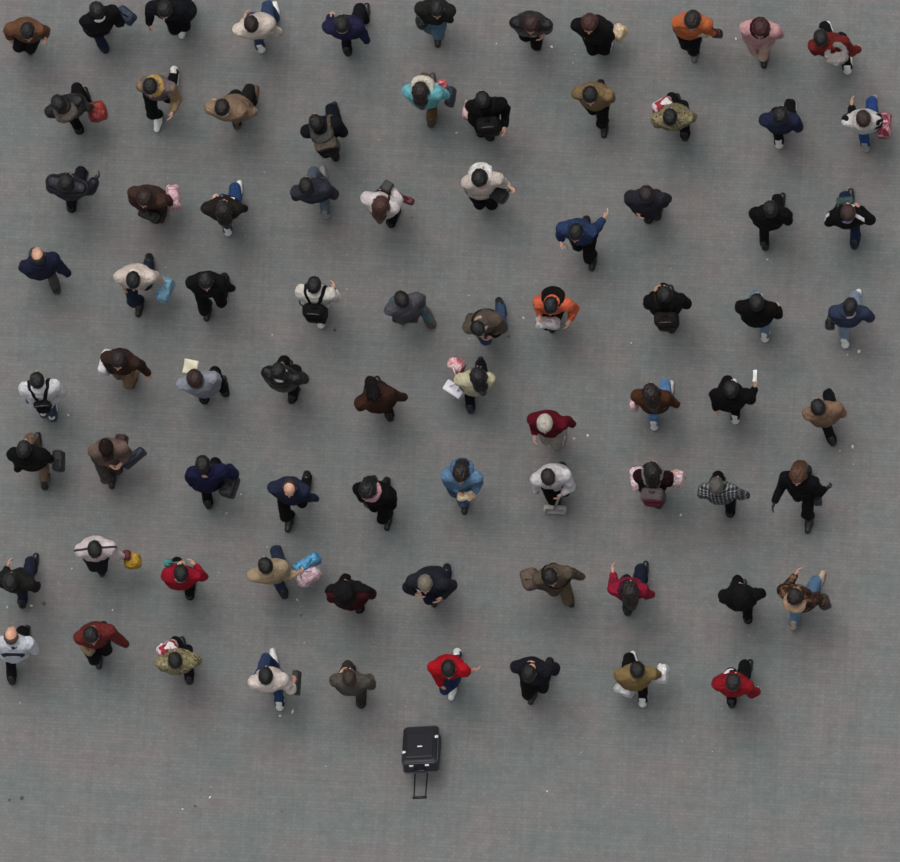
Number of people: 80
